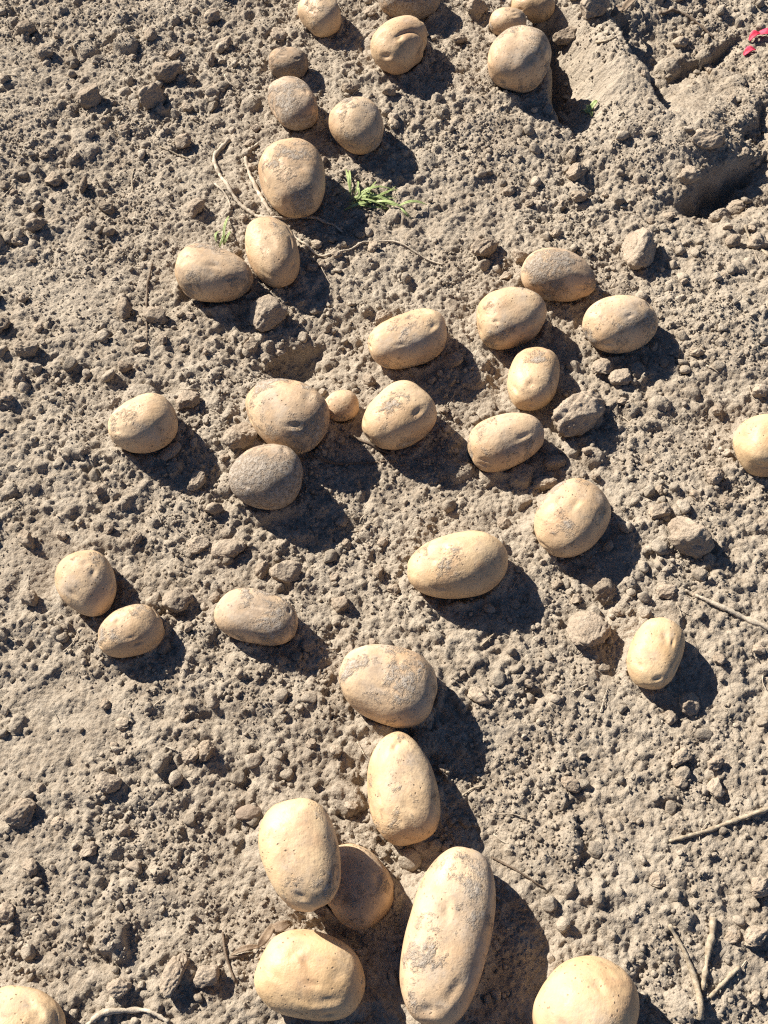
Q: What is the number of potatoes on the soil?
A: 38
